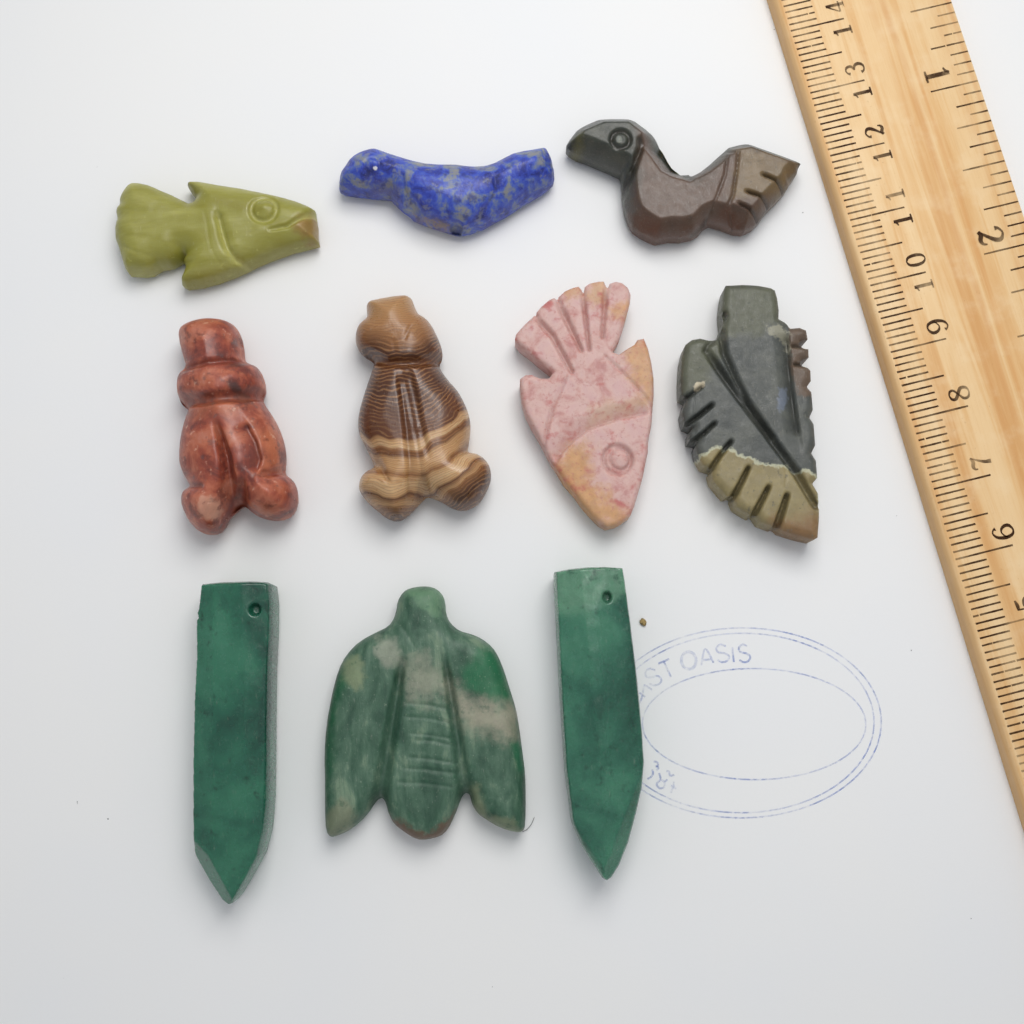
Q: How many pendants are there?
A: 10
